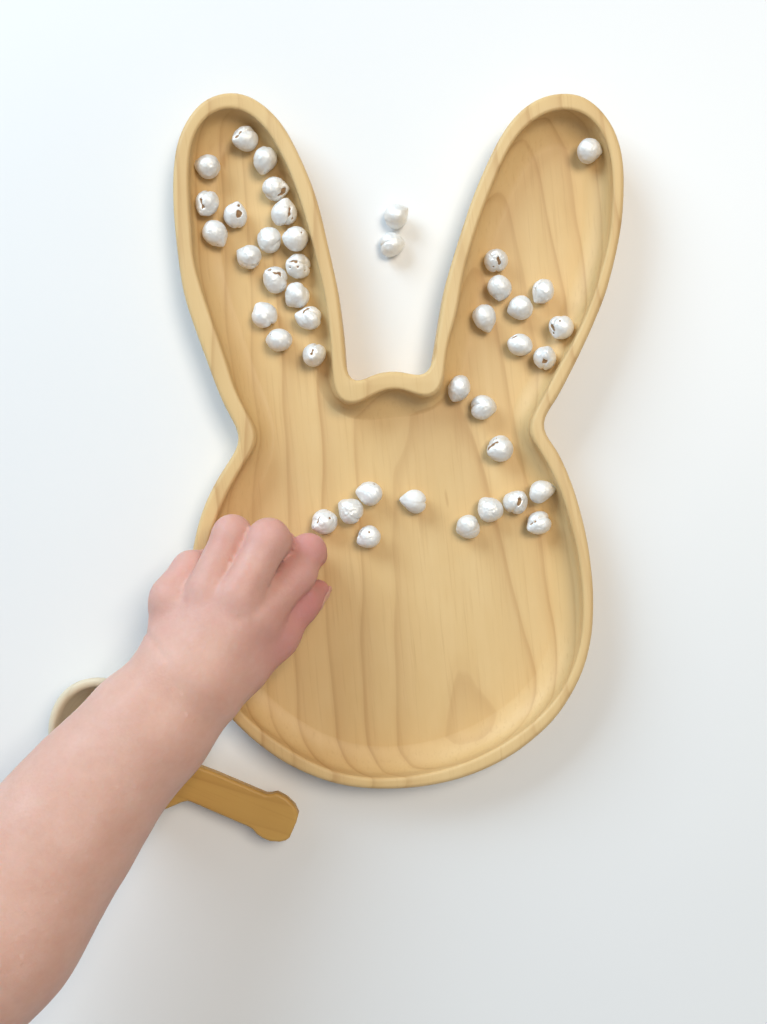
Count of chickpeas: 42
